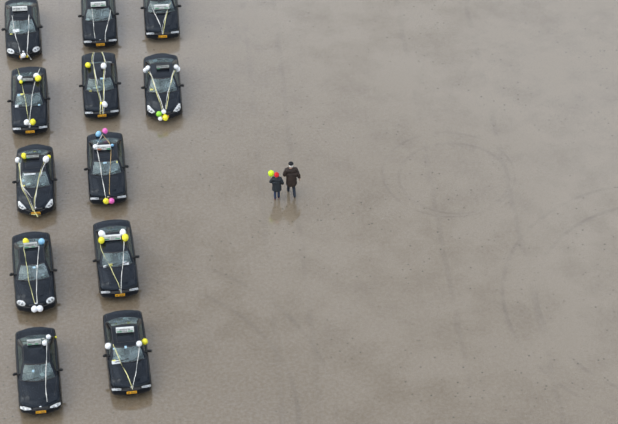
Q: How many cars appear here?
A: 12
